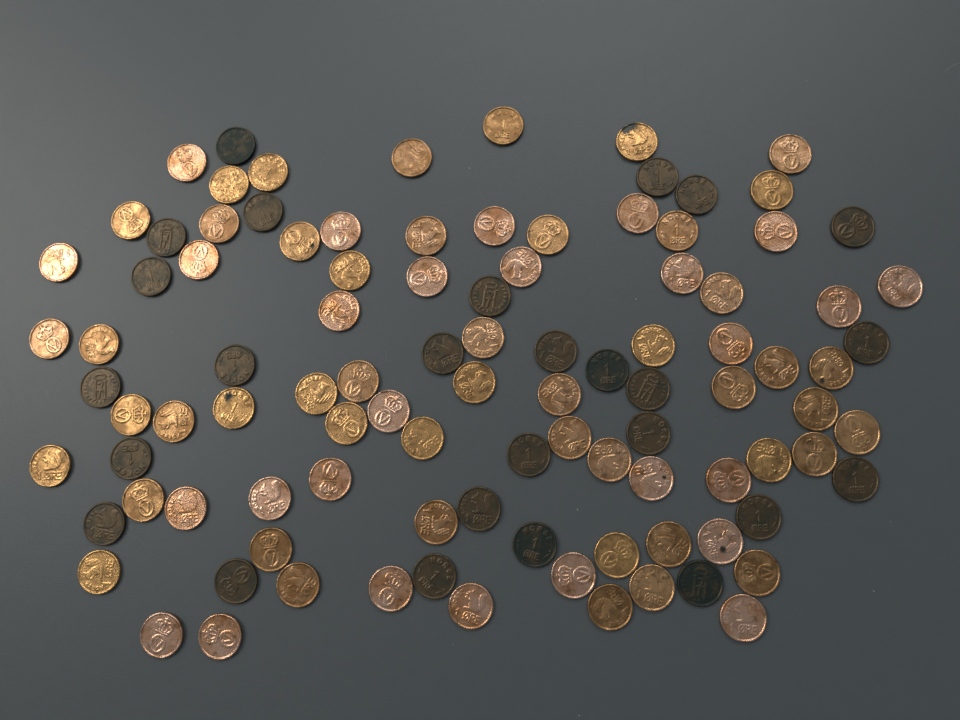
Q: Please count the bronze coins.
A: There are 75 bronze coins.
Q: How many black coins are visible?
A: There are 26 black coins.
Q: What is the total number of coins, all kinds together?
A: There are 101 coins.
